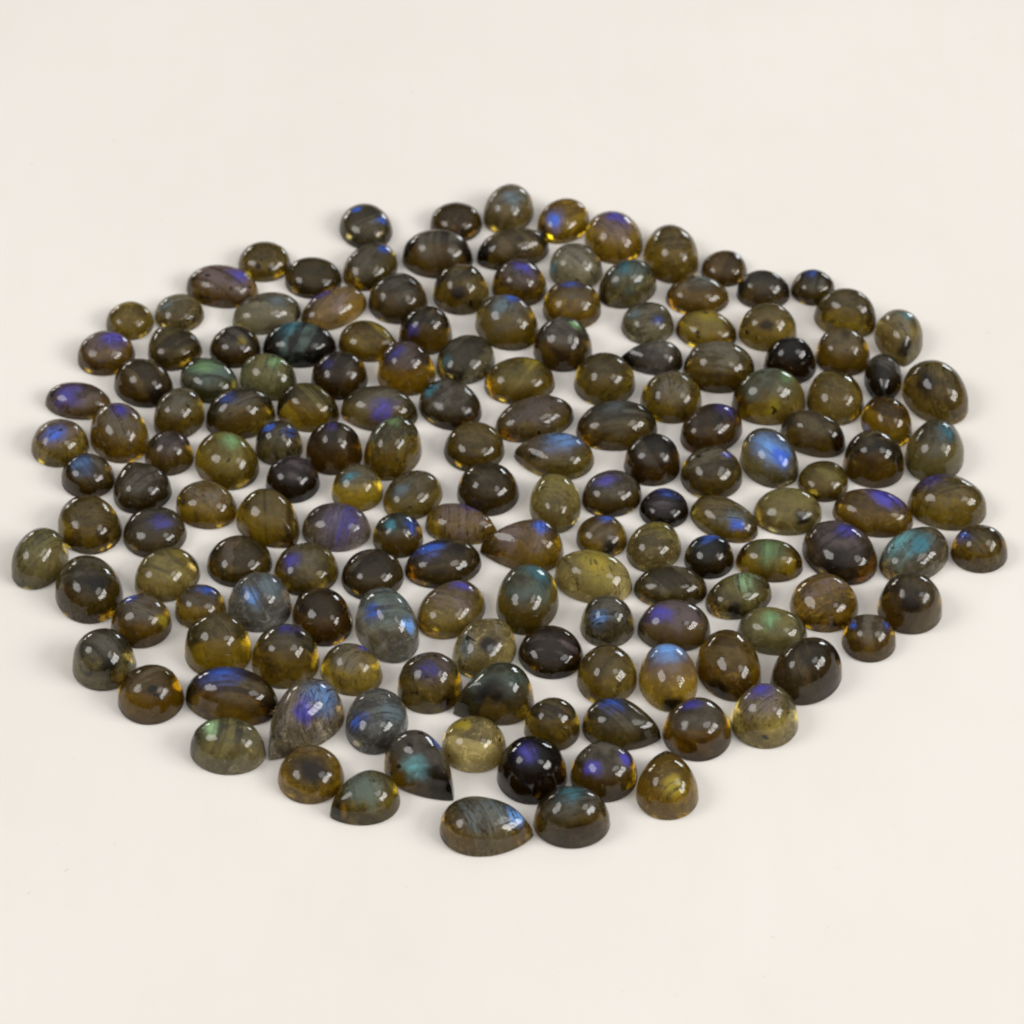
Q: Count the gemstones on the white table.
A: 163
